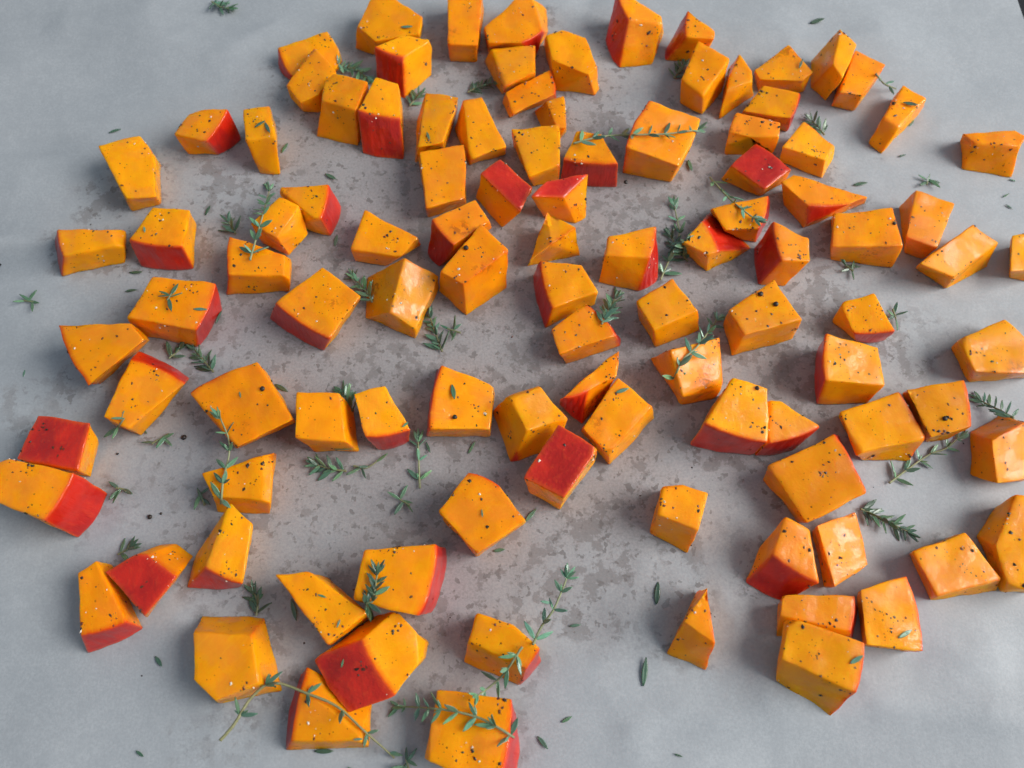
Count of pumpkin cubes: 104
